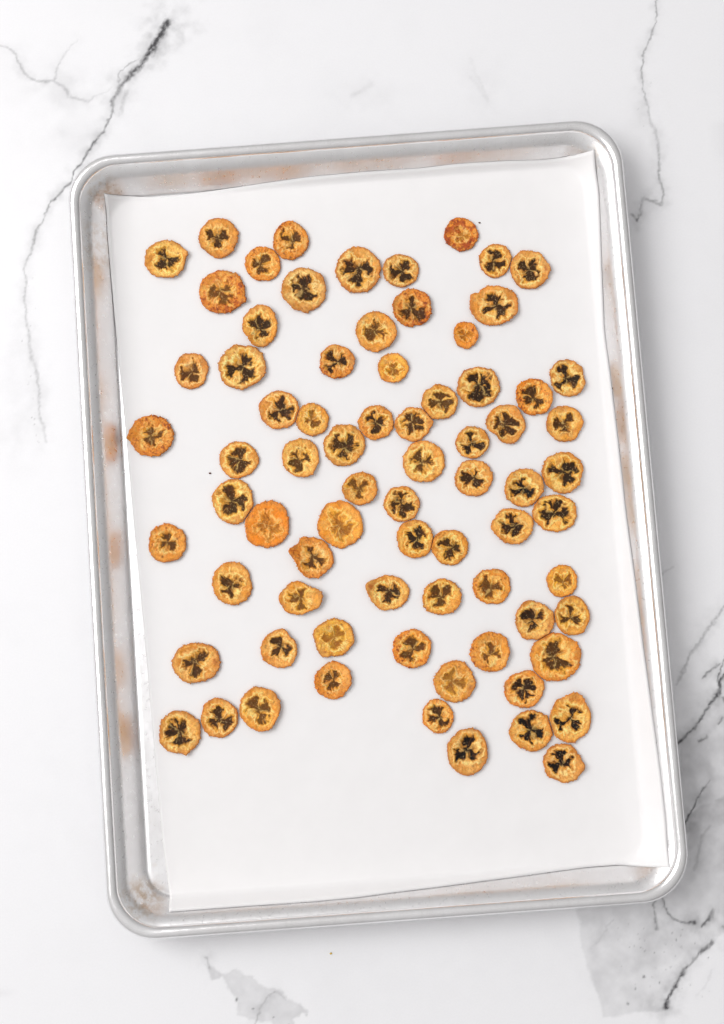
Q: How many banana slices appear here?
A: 75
